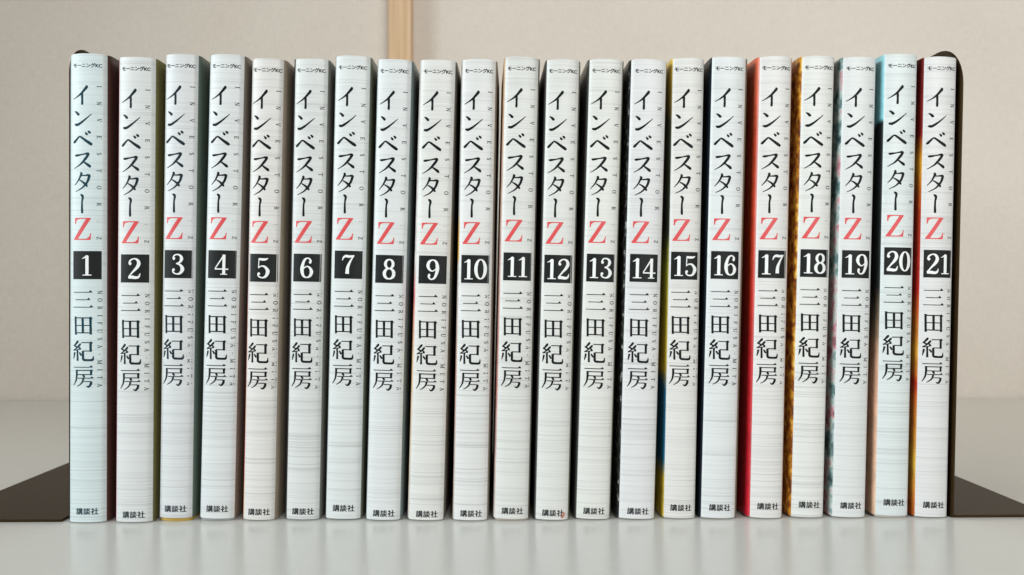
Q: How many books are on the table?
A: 21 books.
